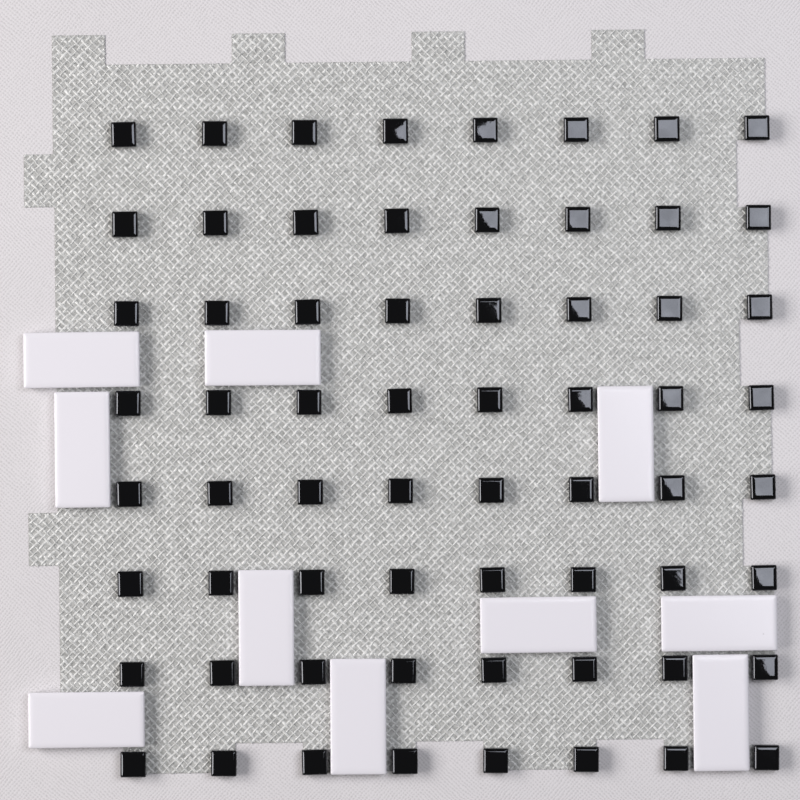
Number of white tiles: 10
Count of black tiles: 64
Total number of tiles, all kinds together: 74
